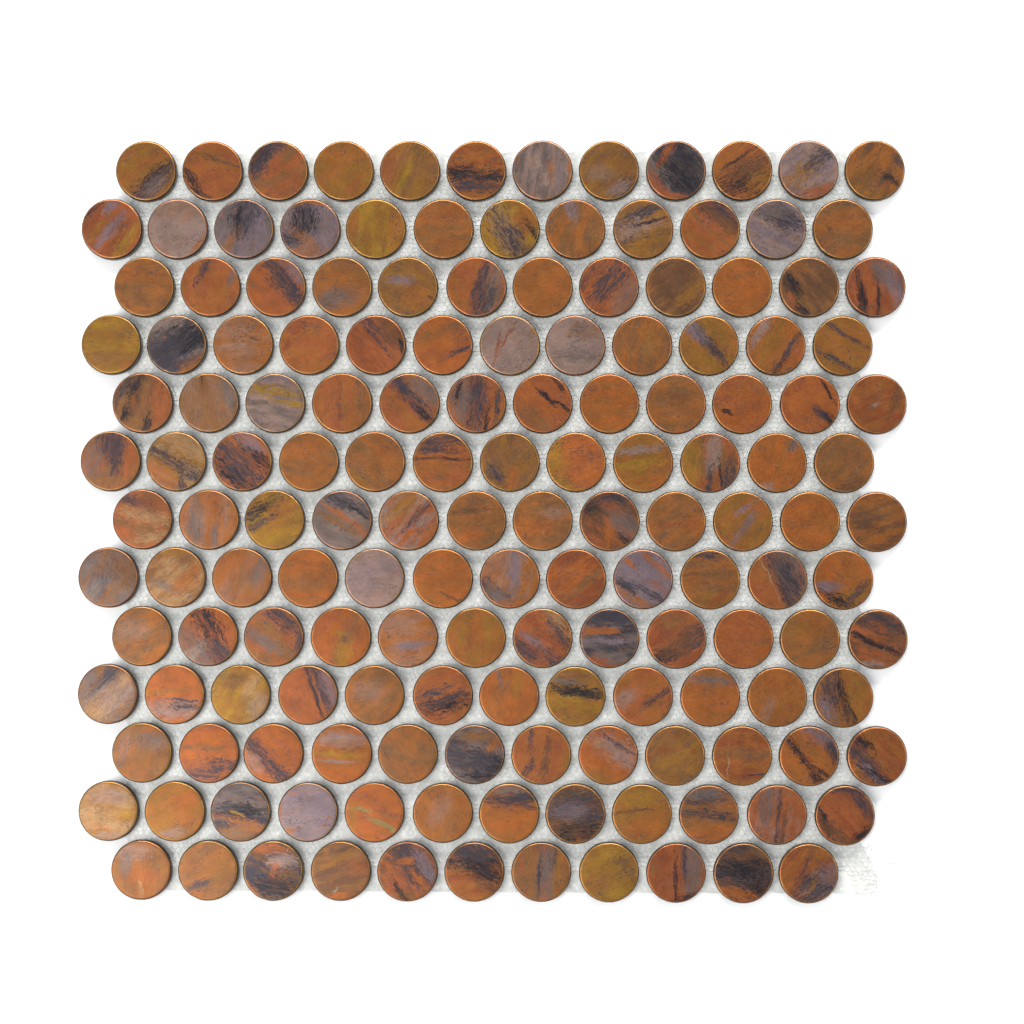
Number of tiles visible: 155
